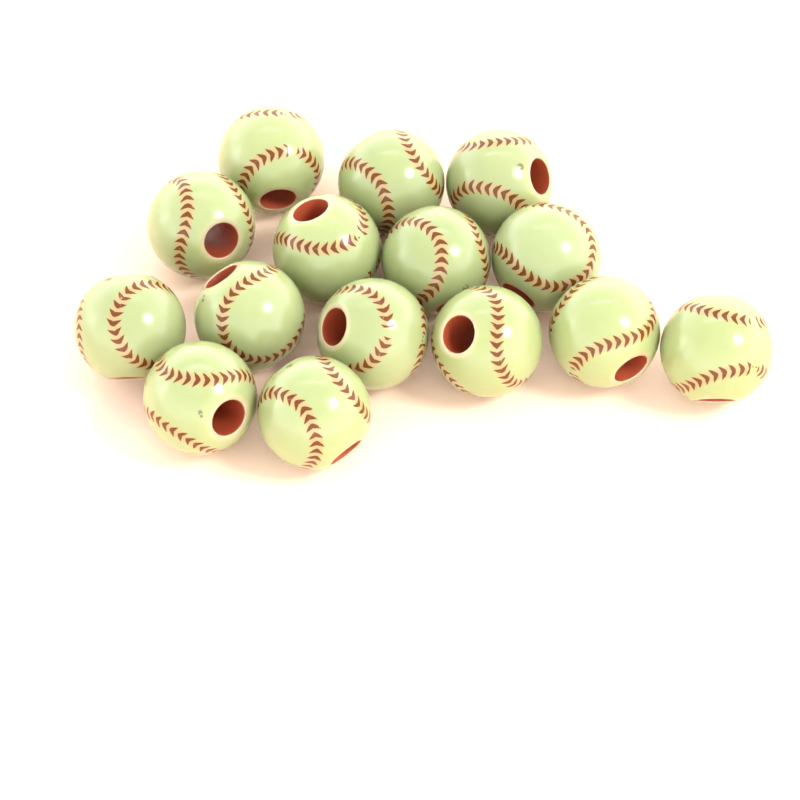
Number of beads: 15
